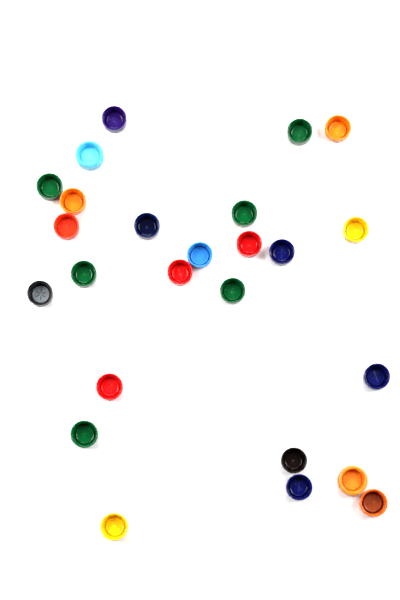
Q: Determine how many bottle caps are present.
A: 25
